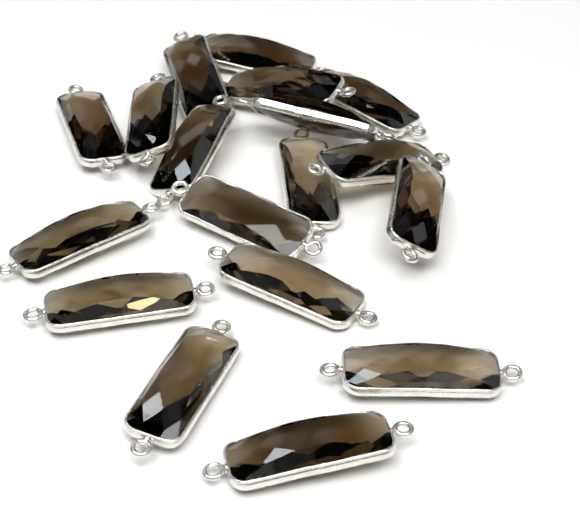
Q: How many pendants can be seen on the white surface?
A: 18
